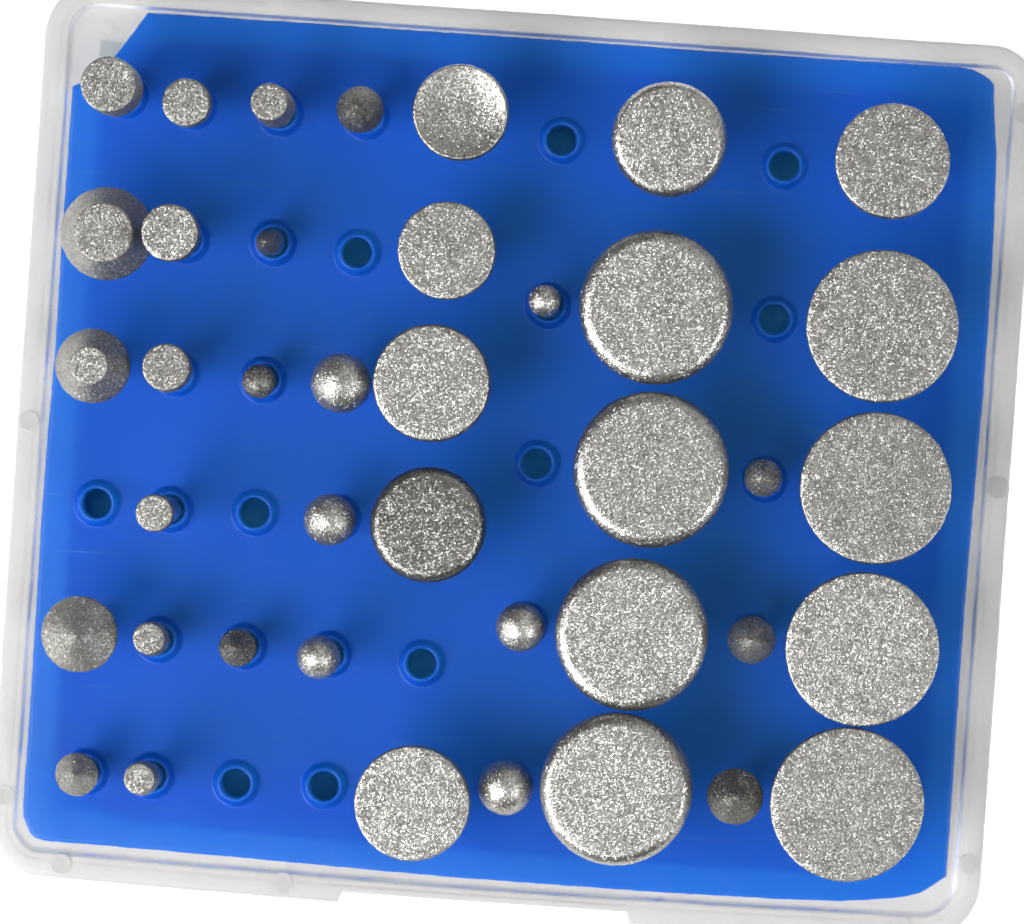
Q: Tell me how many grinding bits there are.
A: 40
